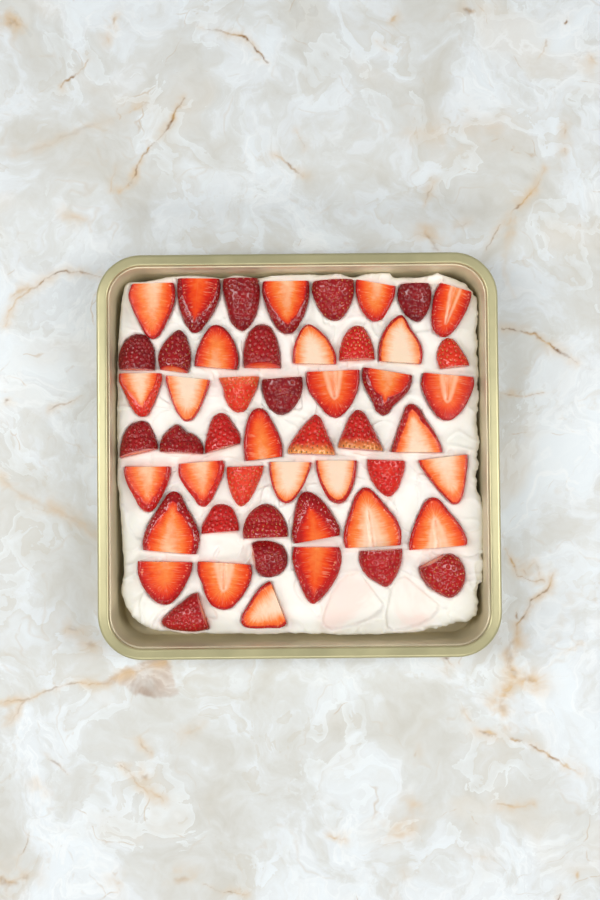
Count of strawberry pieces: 51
